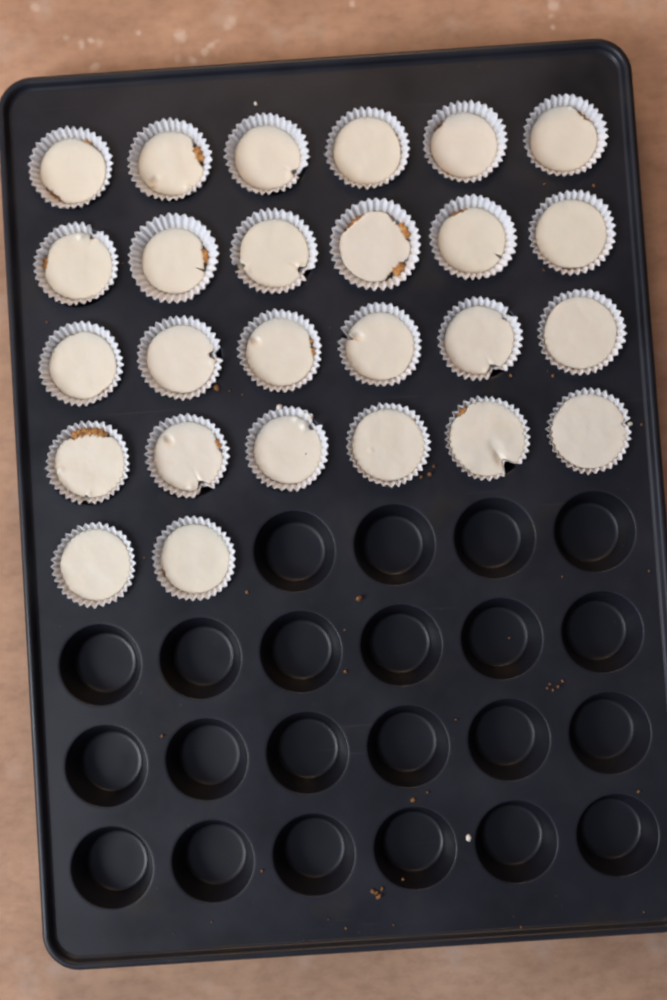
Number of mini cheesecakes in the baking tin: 26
